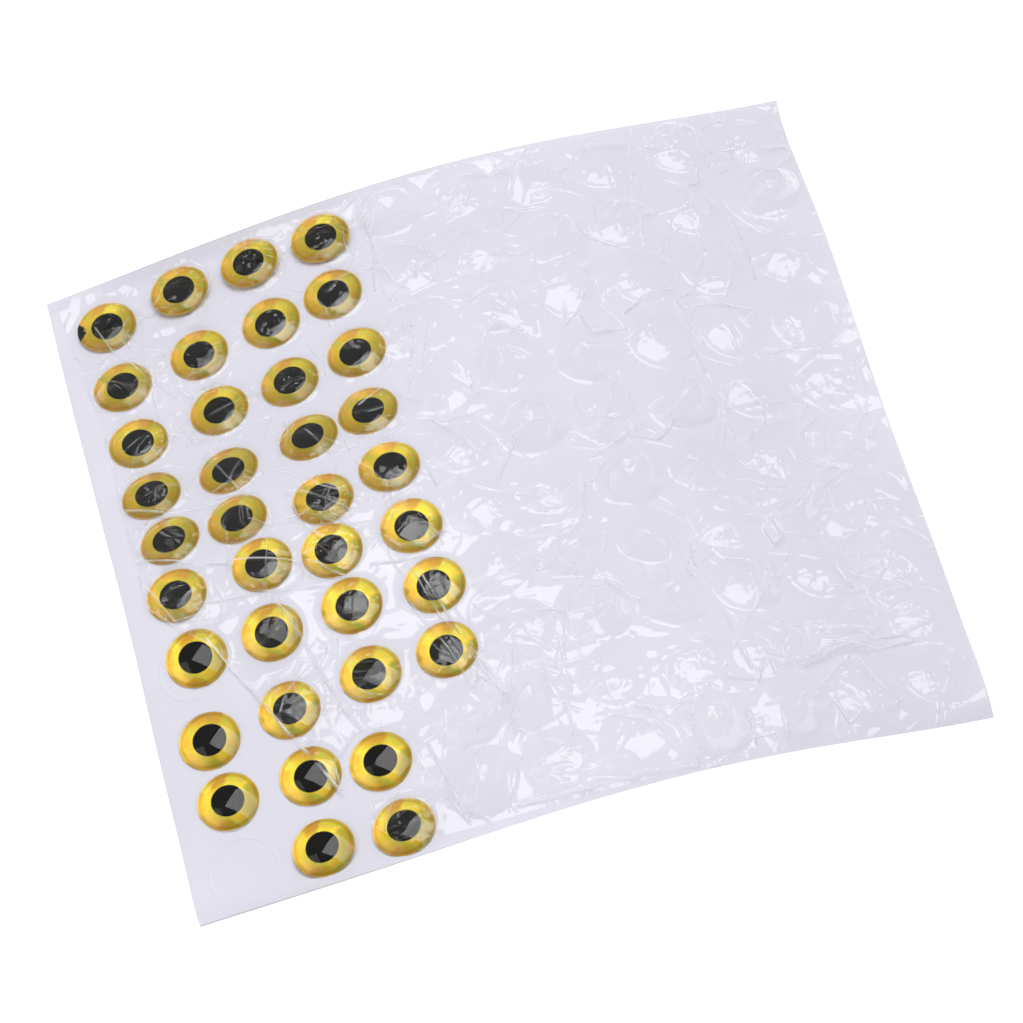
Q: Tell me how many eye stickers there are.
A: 37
